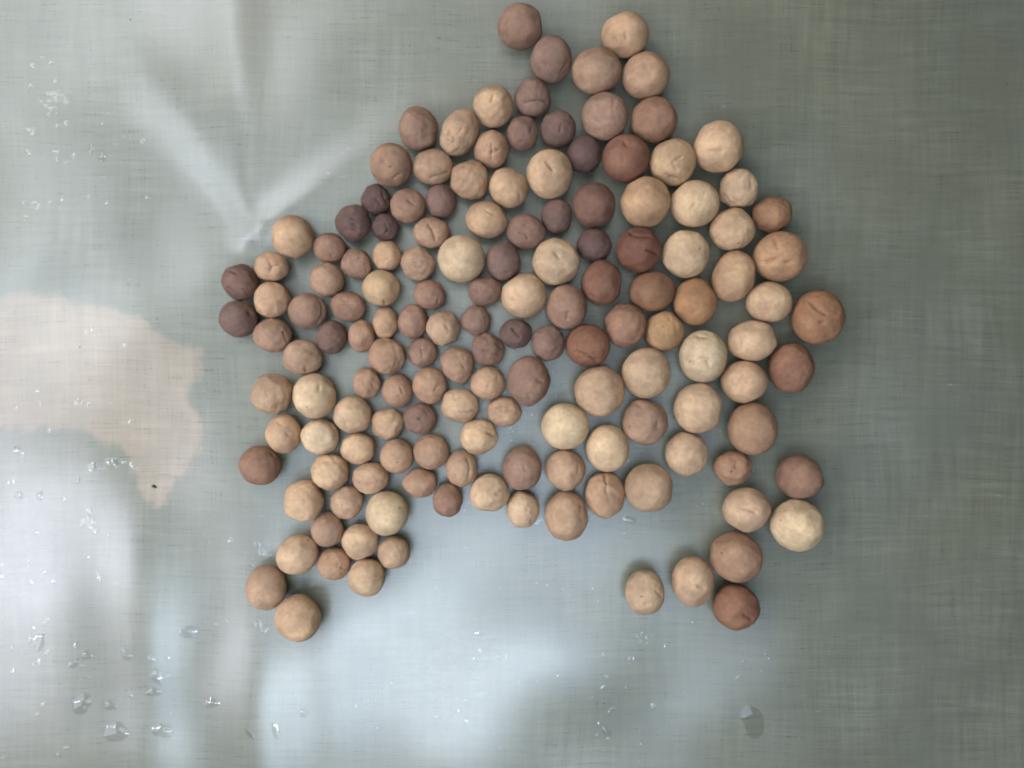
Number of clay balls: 147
